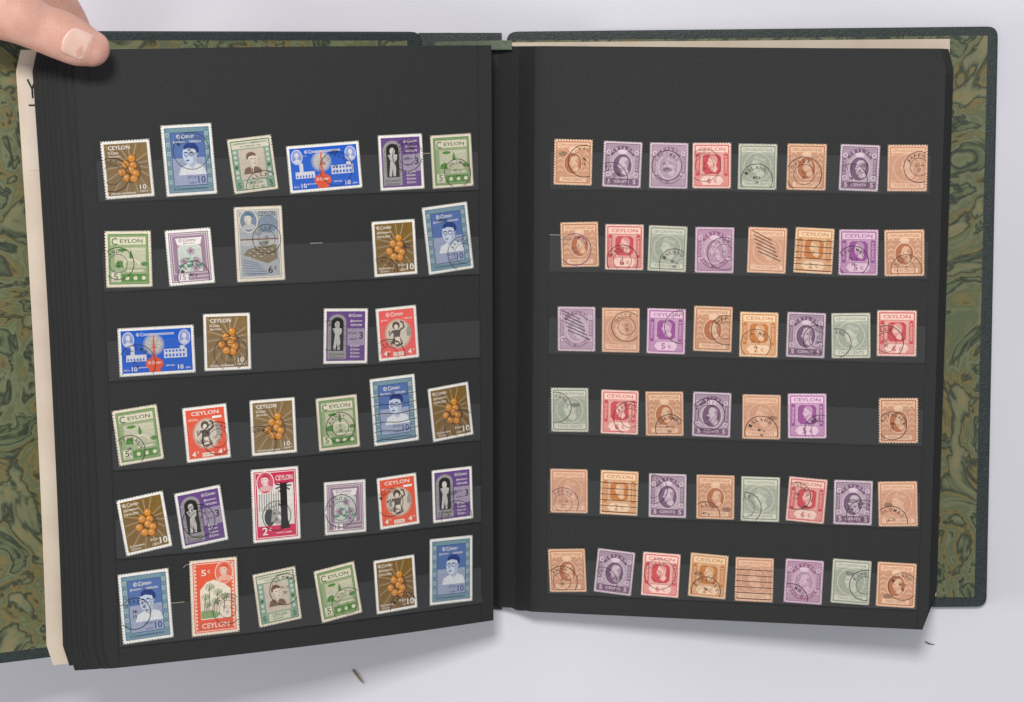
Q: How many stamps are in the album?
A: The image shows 80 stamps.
